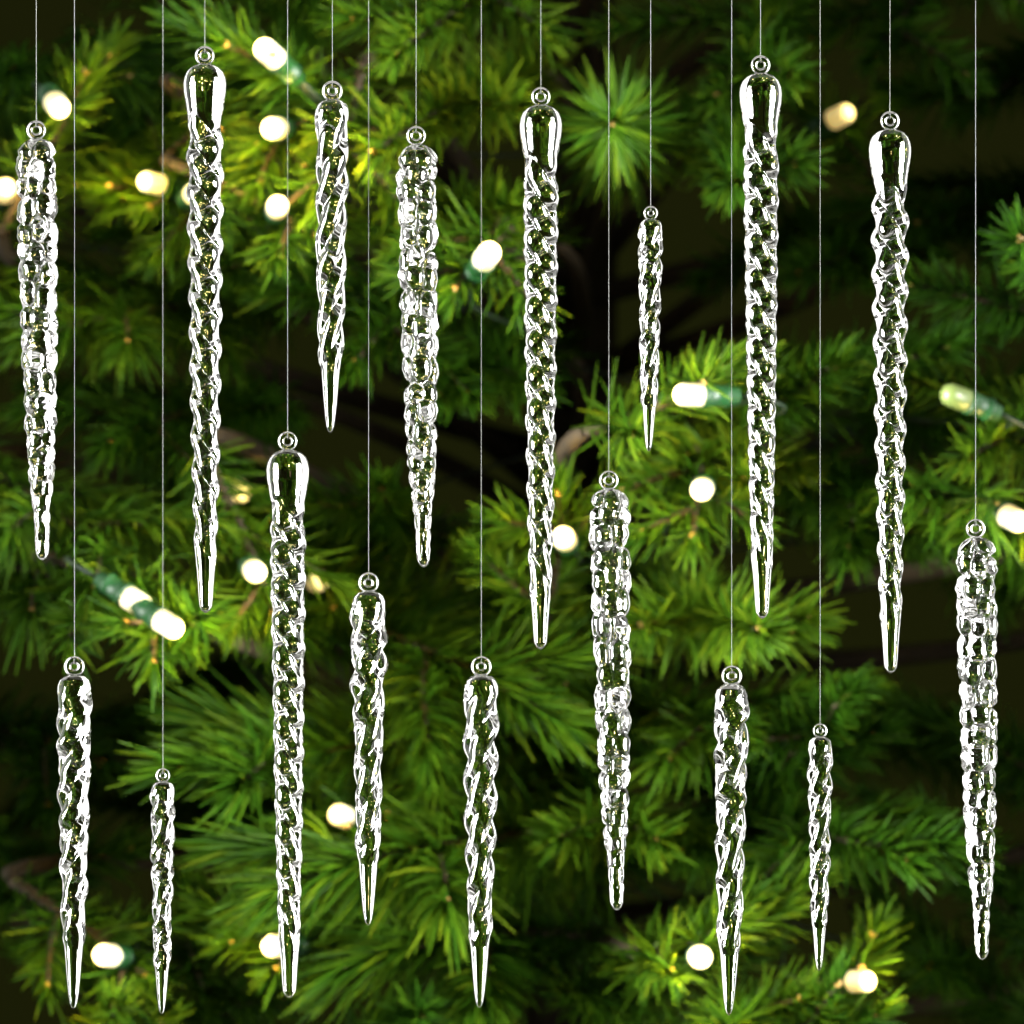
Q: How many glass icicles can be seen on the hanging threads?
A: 17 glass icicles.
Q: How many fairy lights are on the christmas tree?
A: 25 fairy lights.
